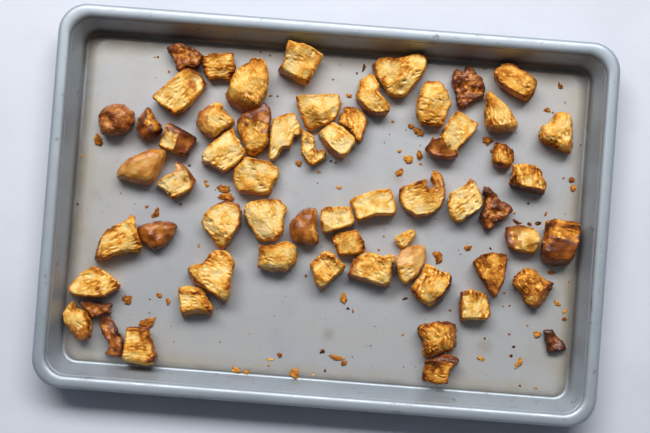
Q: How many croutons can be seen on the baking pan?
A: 61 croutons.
